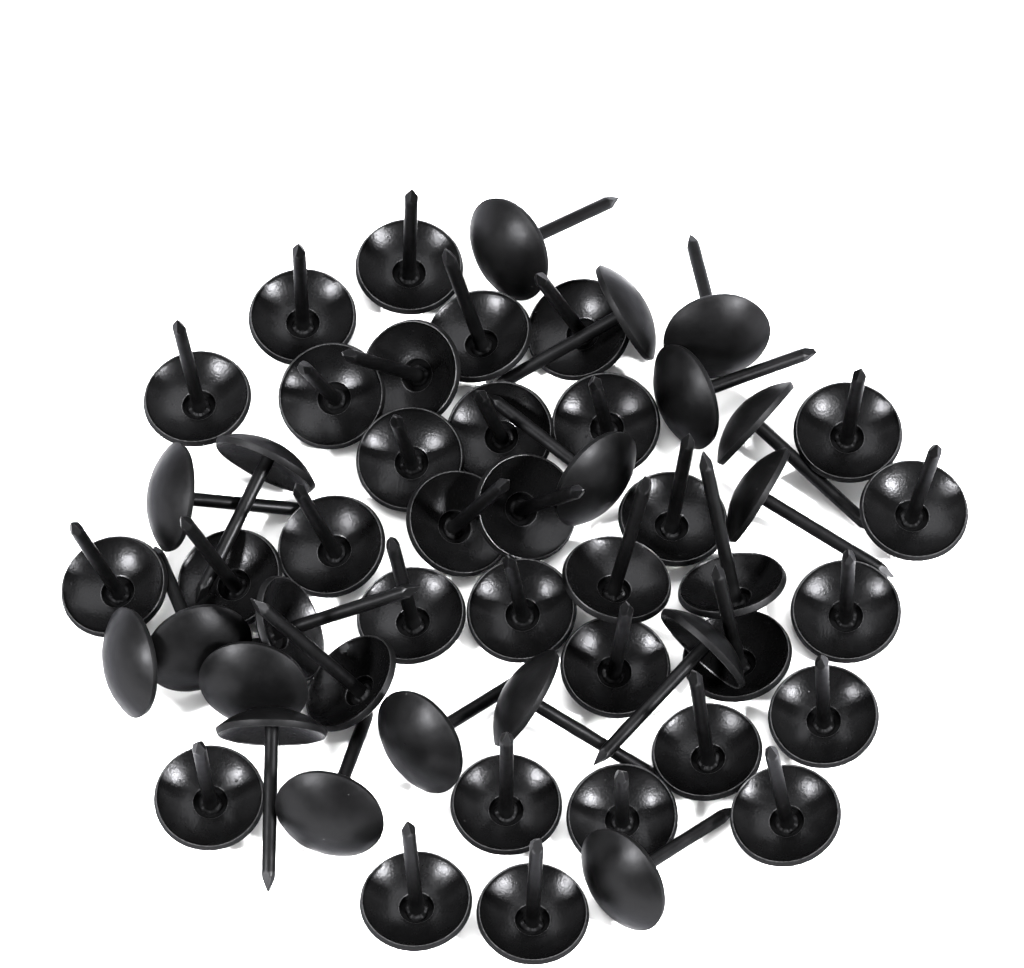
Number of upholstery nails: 53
